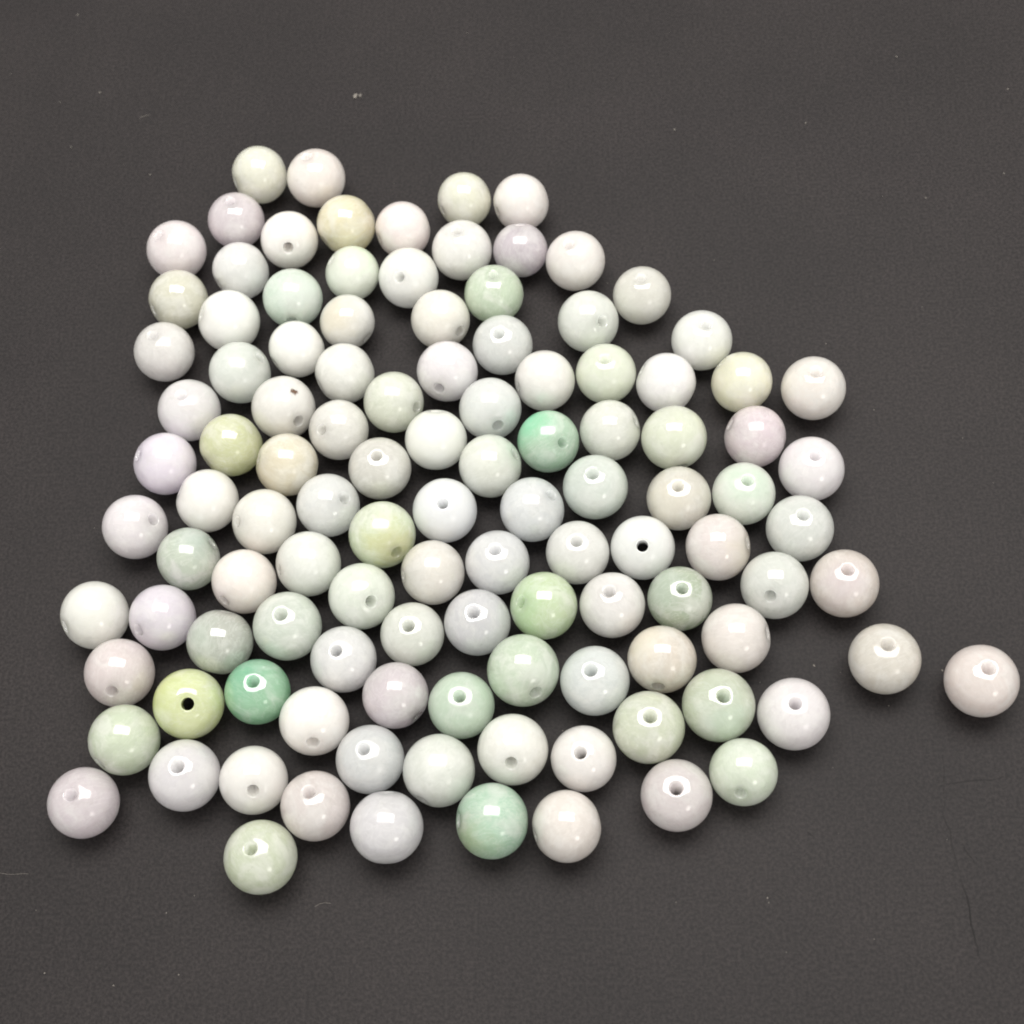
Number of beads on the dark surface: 113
